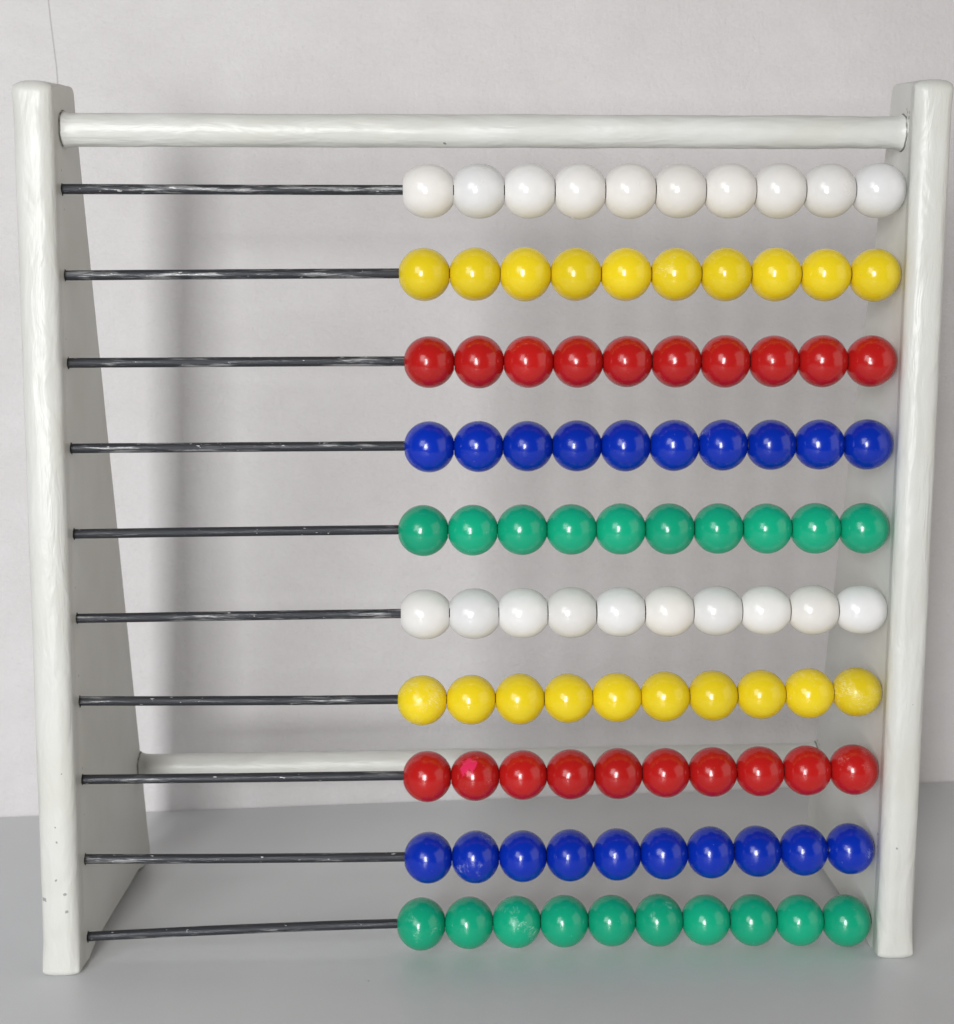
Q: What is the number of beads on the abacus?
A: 100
